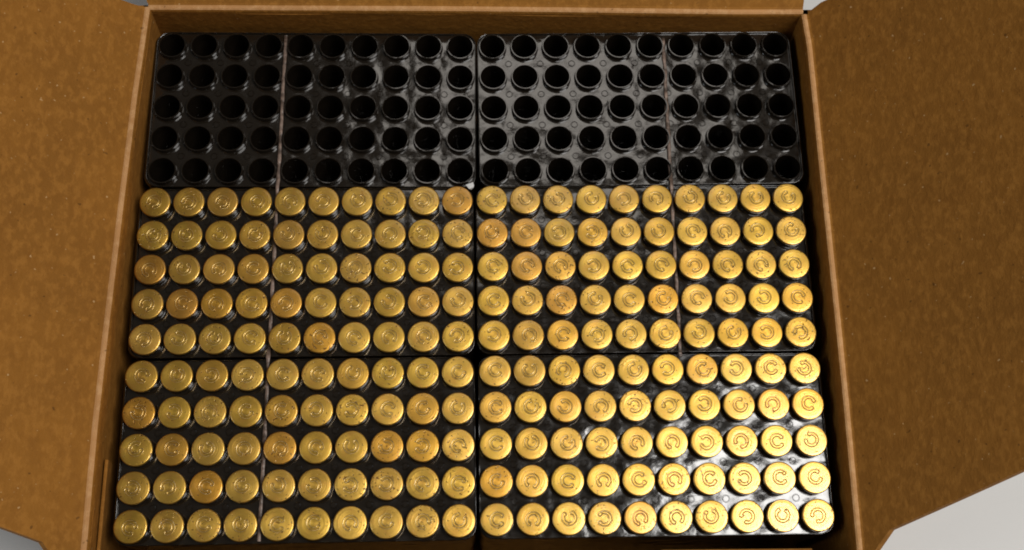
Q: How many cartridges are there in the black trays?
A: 200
